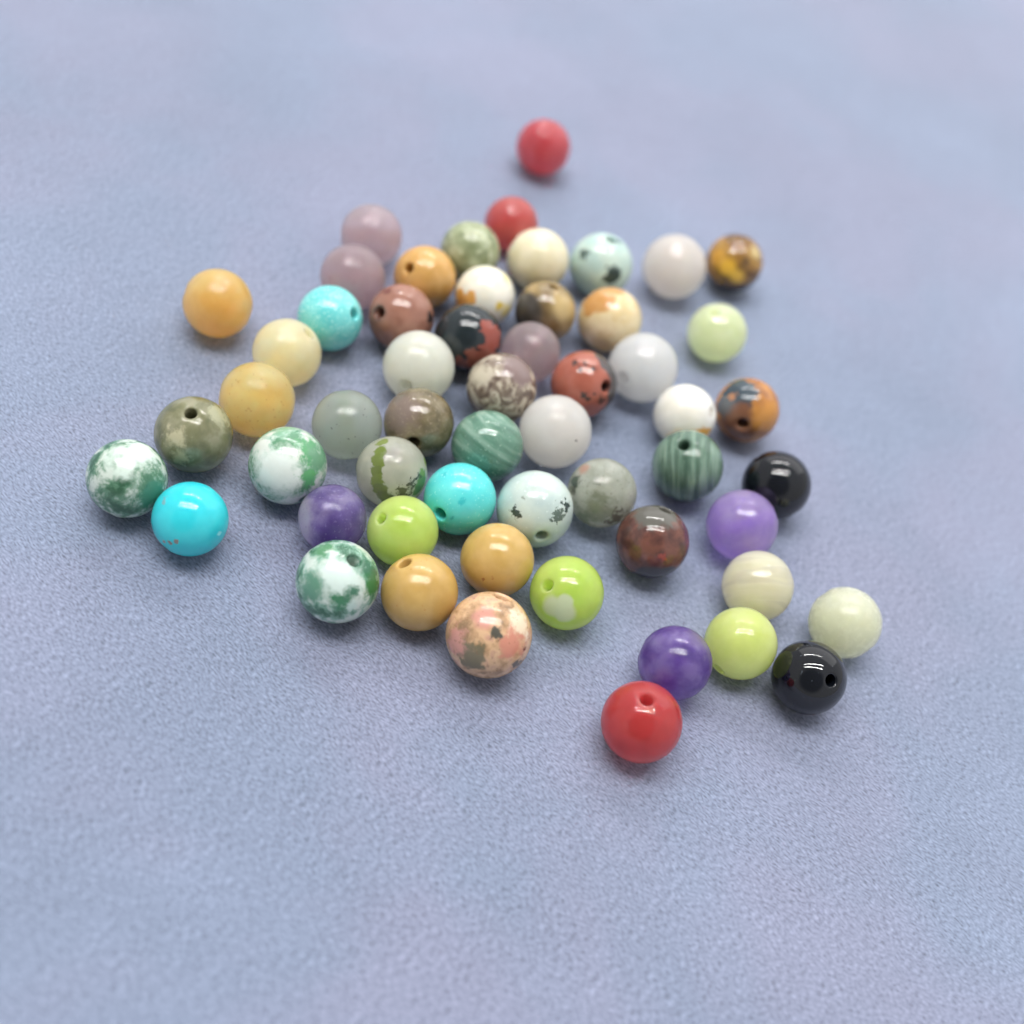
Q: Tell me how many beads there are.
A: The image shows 56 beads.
